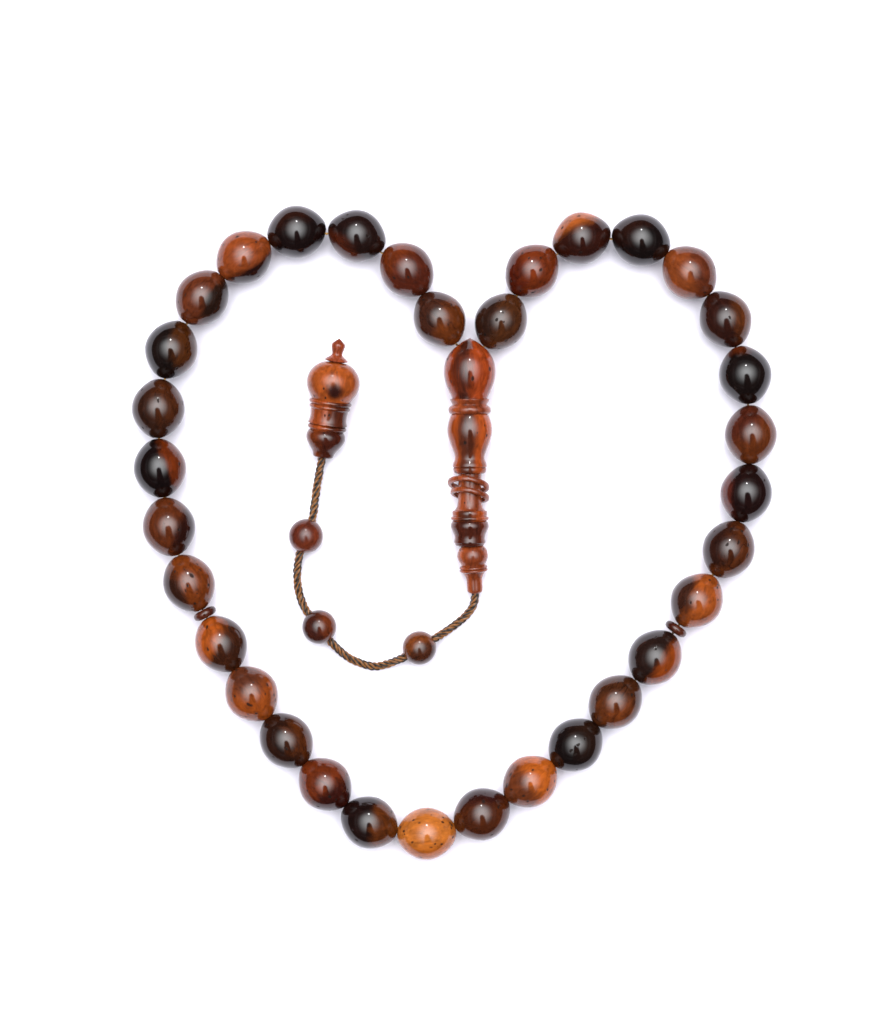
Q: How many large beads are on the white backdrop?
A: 33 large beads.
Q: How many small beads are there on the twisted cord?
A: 3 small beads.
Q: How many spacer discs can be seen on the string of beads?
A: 2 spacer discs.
